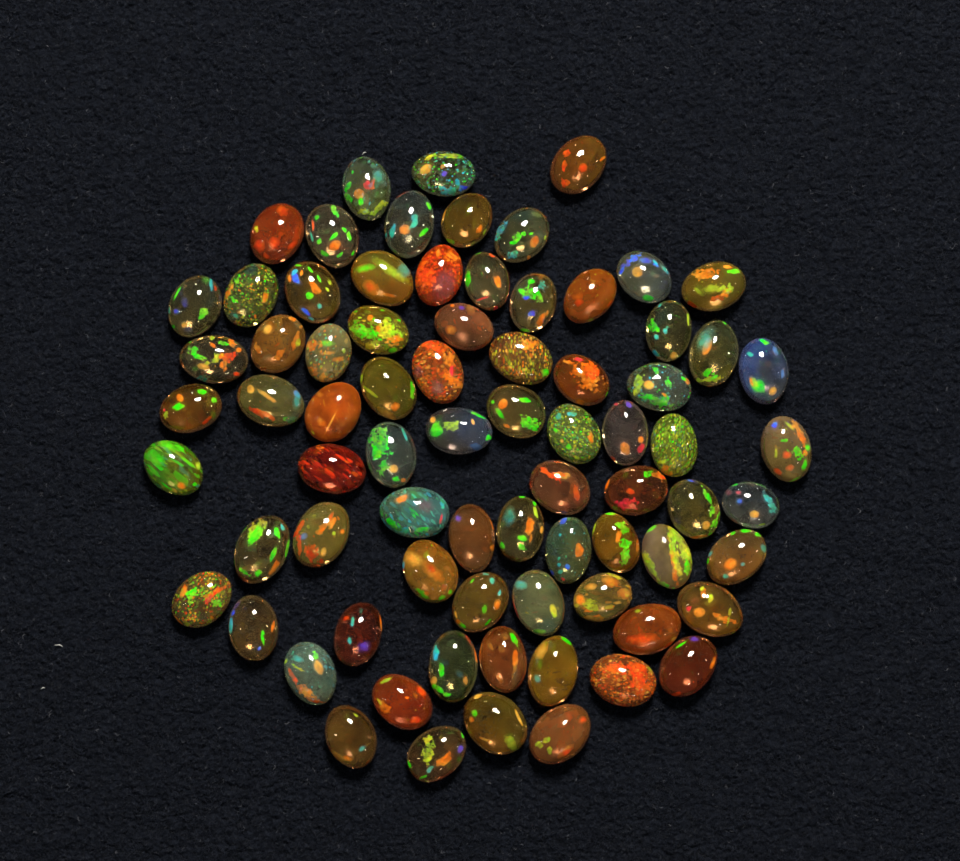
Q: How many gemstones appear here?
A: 76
